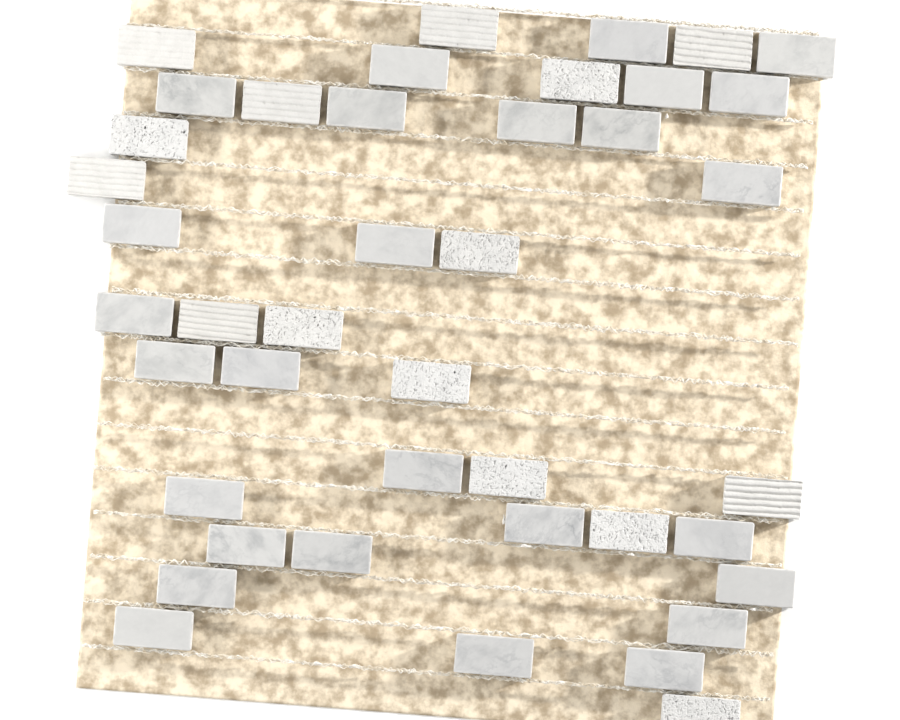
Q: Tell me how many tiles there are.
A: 42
